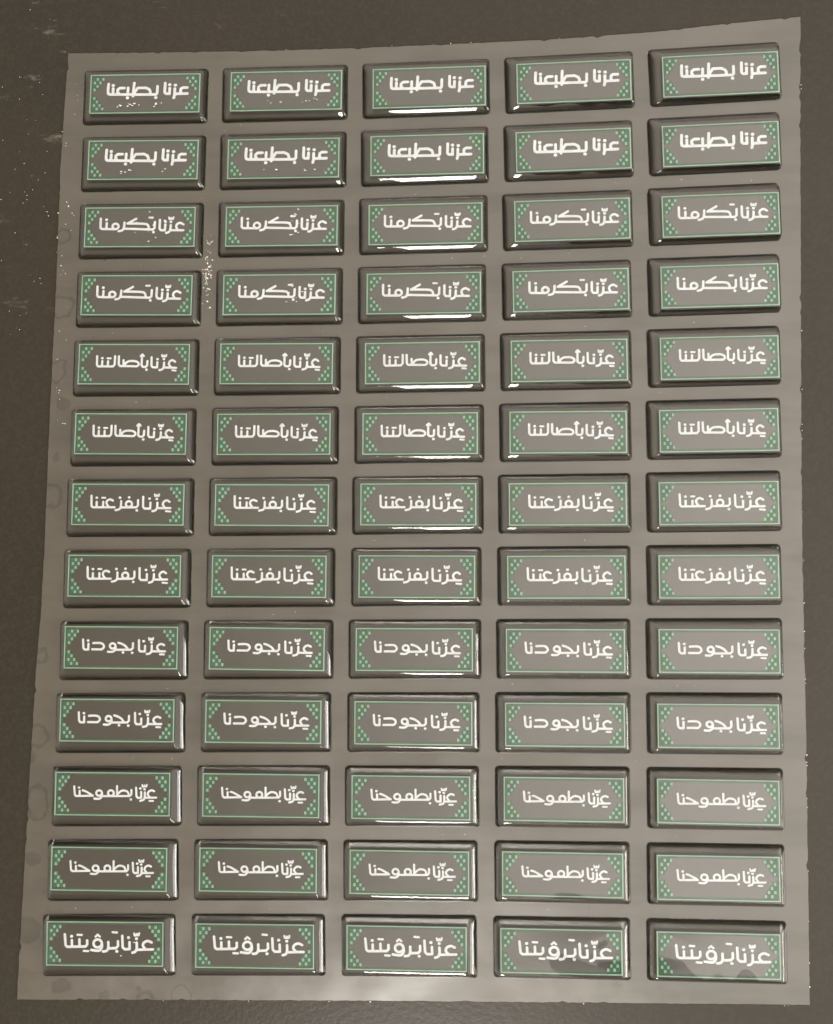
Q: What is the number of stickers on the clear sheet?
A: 65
